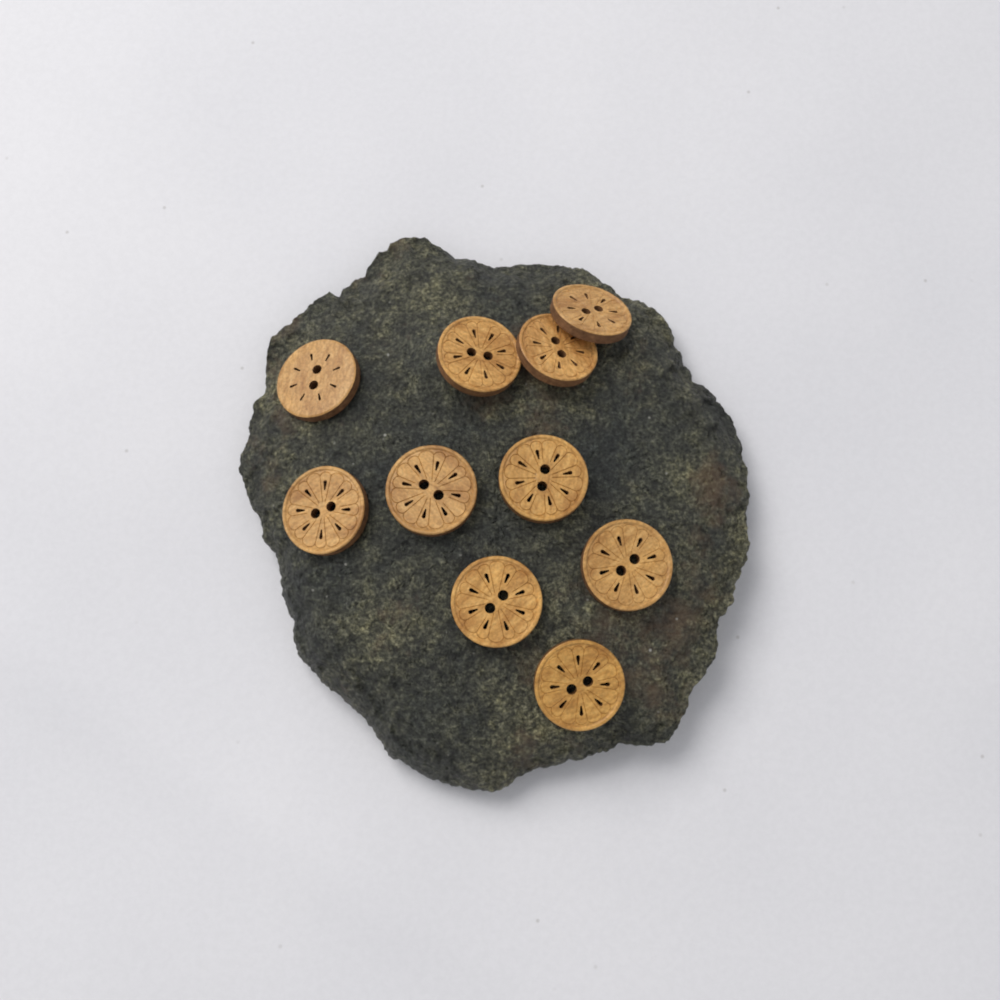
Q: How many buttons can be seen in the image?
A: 10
